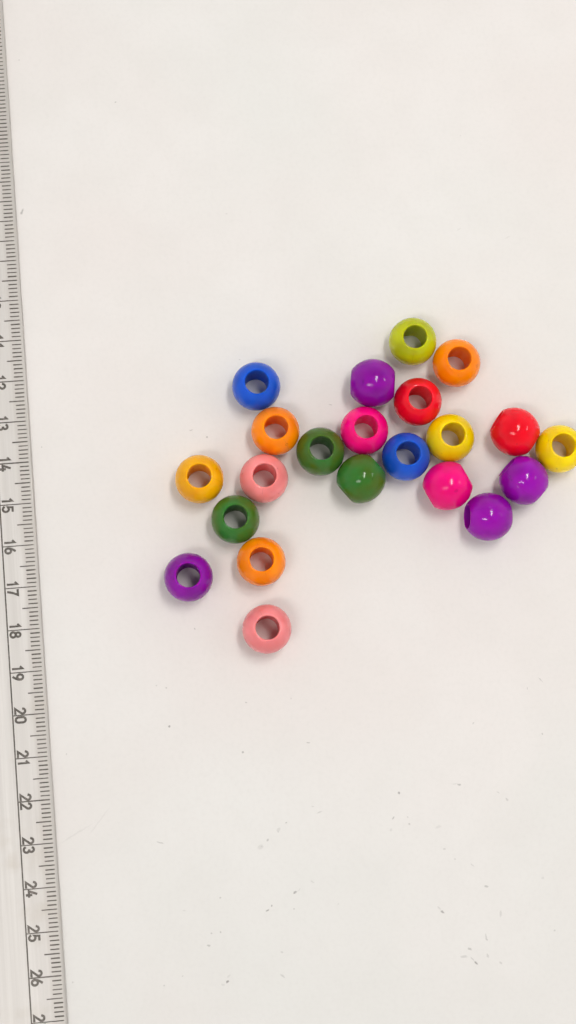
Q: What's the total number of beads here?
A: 22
